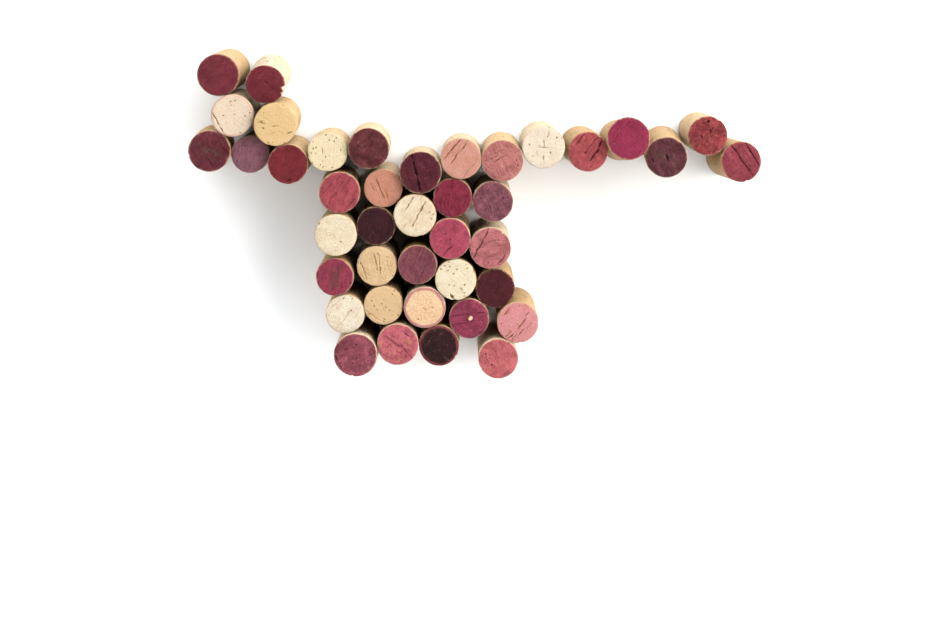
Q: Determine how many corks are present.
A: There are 41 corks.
